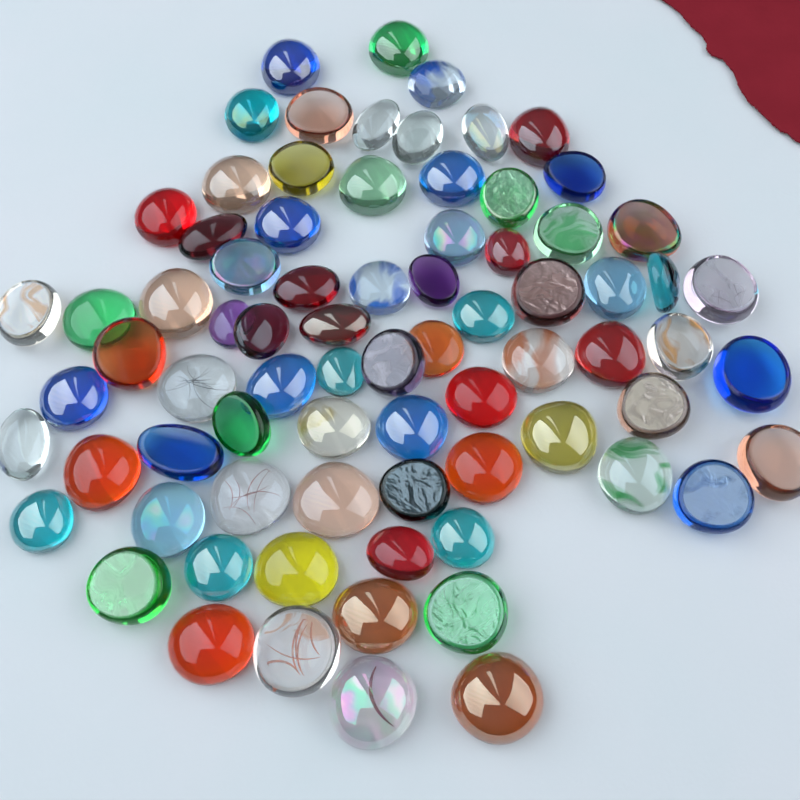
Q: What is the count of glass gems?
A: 77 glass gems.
